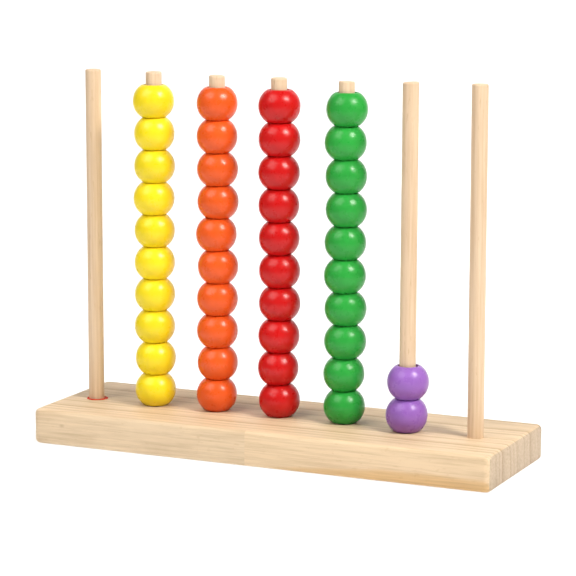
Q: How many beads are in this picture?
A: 42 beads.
